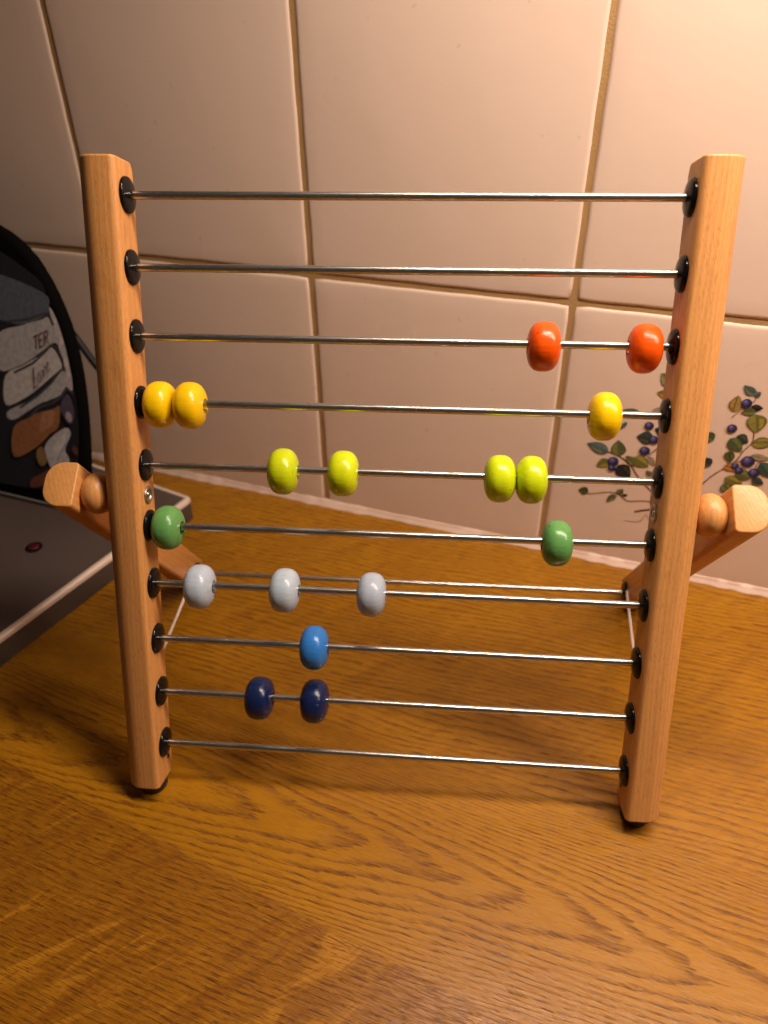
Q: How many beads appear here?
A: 17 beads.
